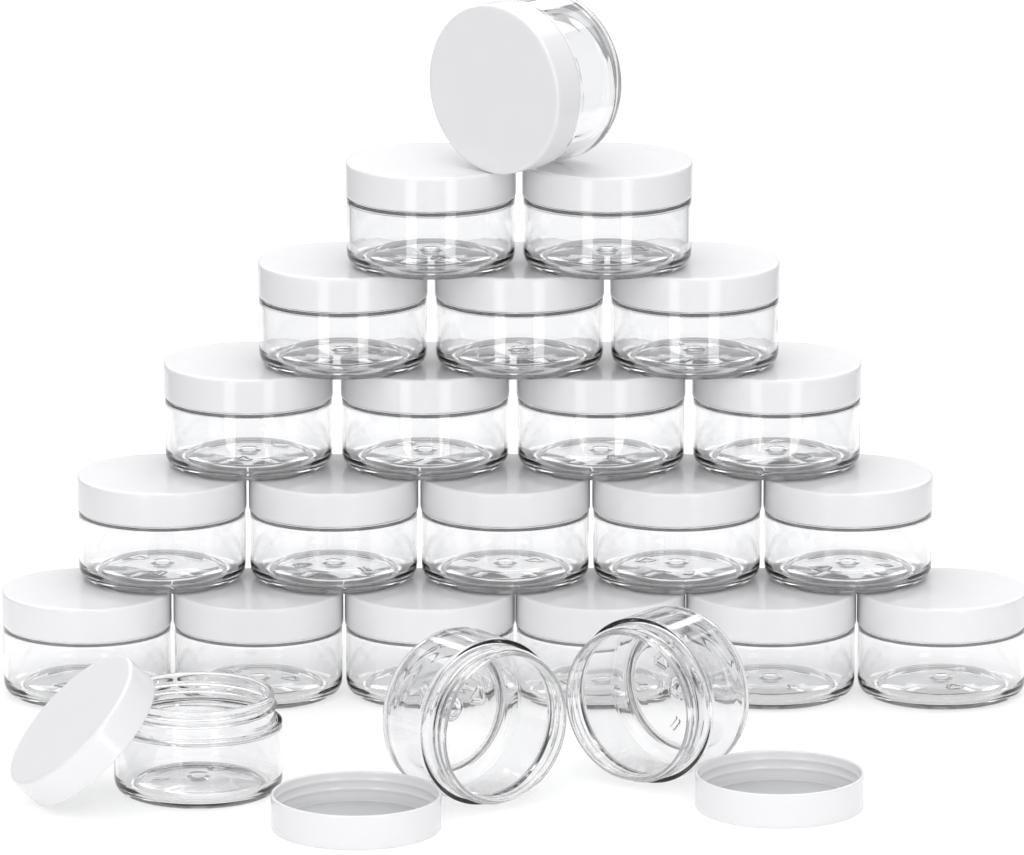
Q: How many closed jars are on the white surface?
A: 21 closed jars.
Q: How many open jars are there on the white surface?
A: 3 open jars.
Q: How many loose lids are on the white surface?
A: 3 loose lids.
